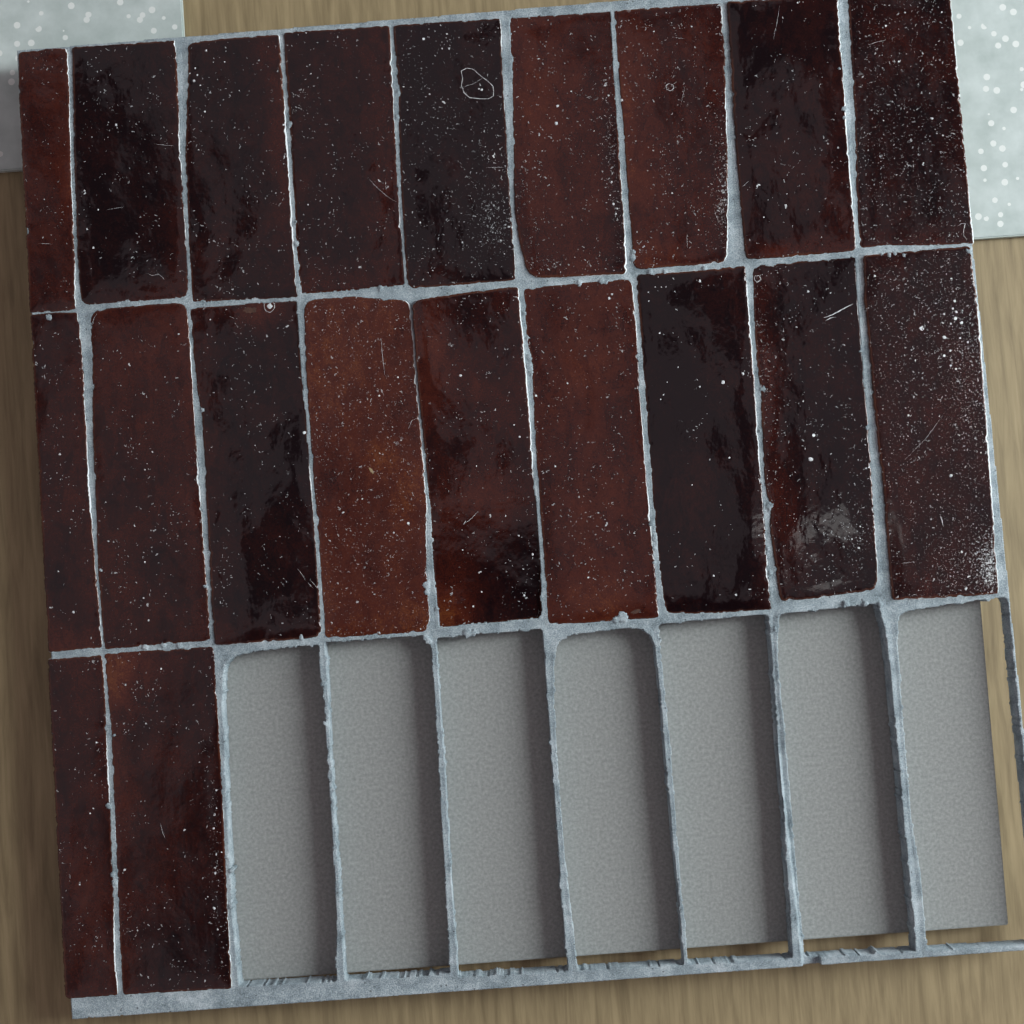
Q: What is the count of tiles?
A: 20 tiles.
